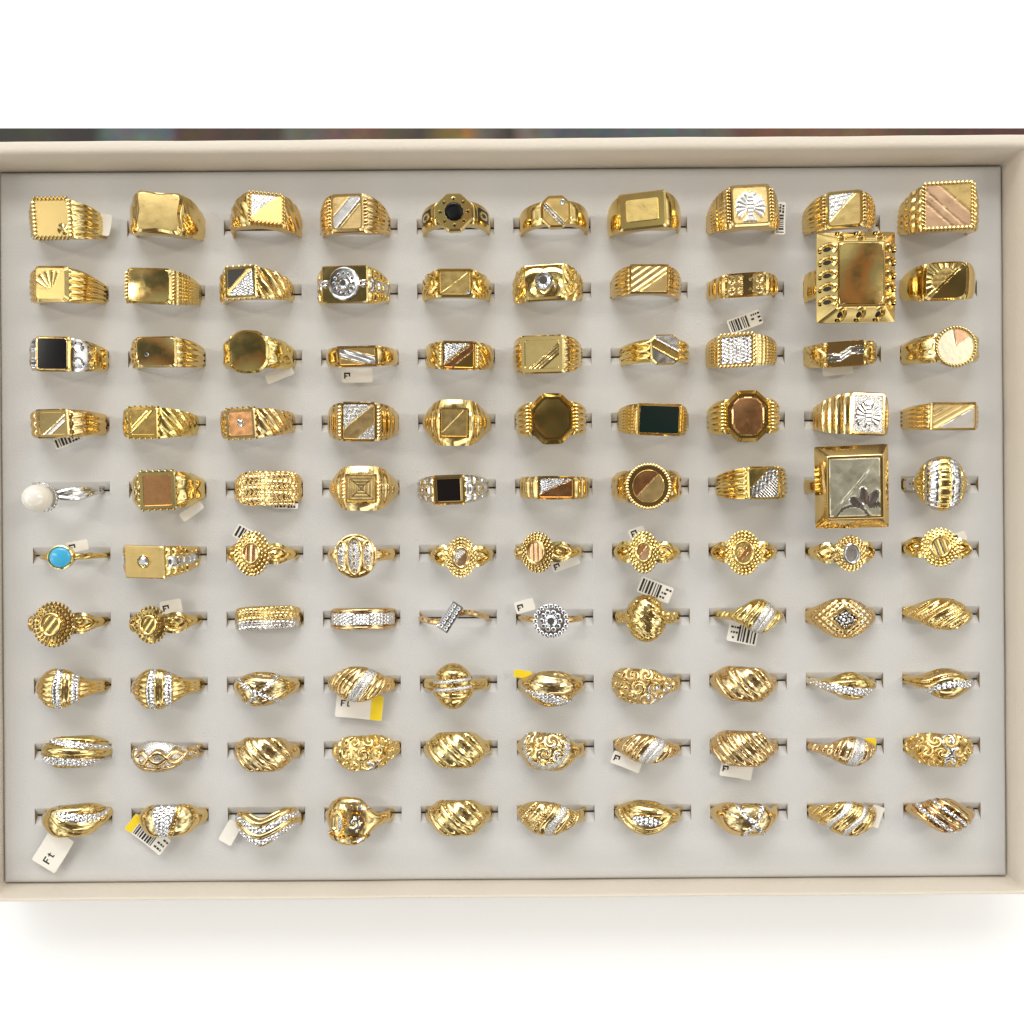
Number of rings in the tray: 100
